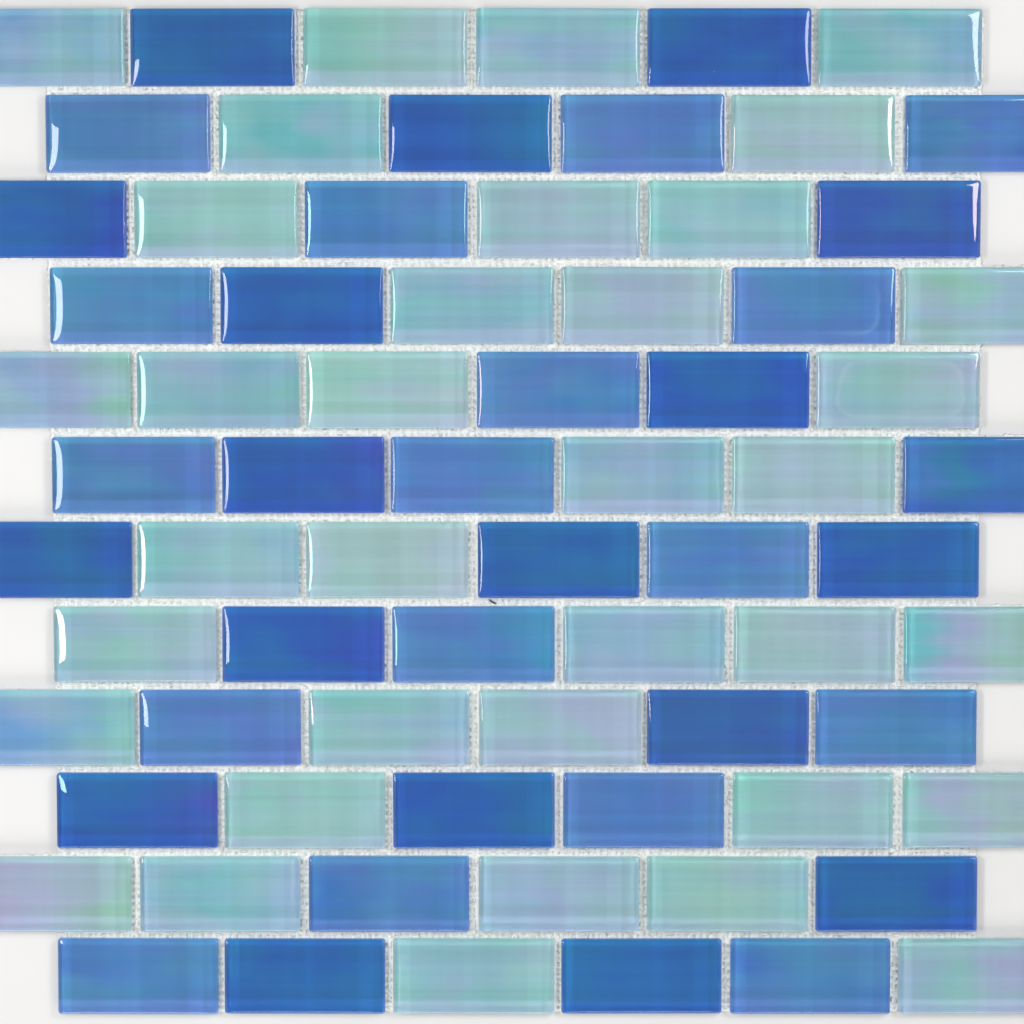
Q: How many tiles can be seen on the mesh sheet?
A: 72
